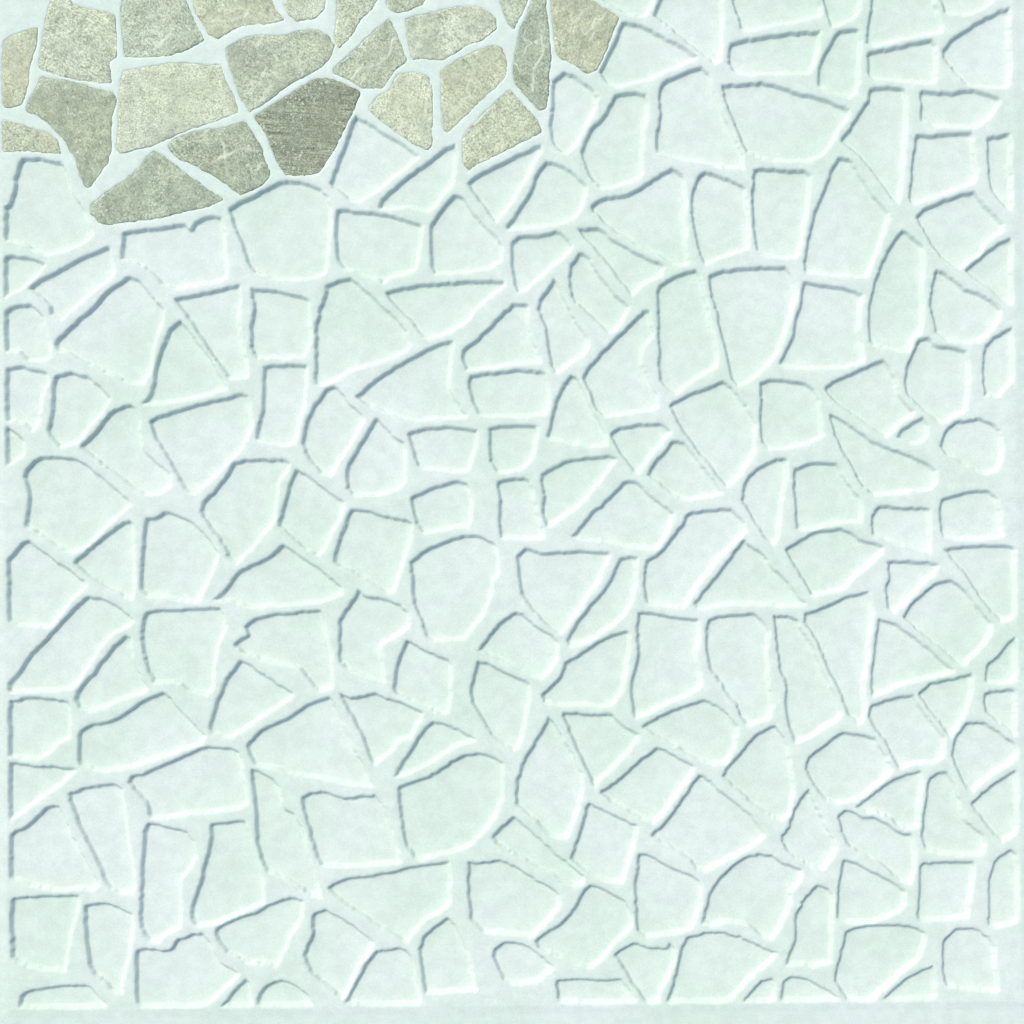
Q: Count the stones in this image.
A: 22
